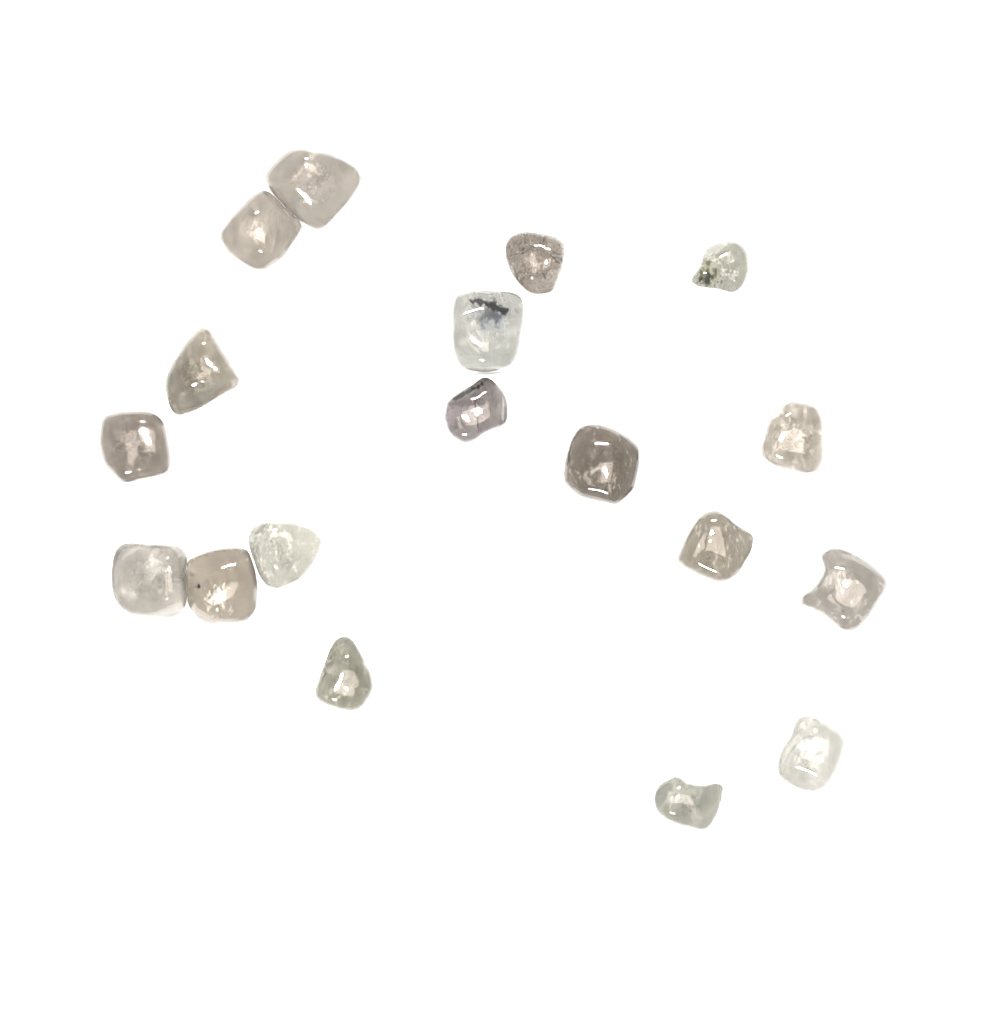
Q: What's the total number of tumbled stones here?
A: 18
